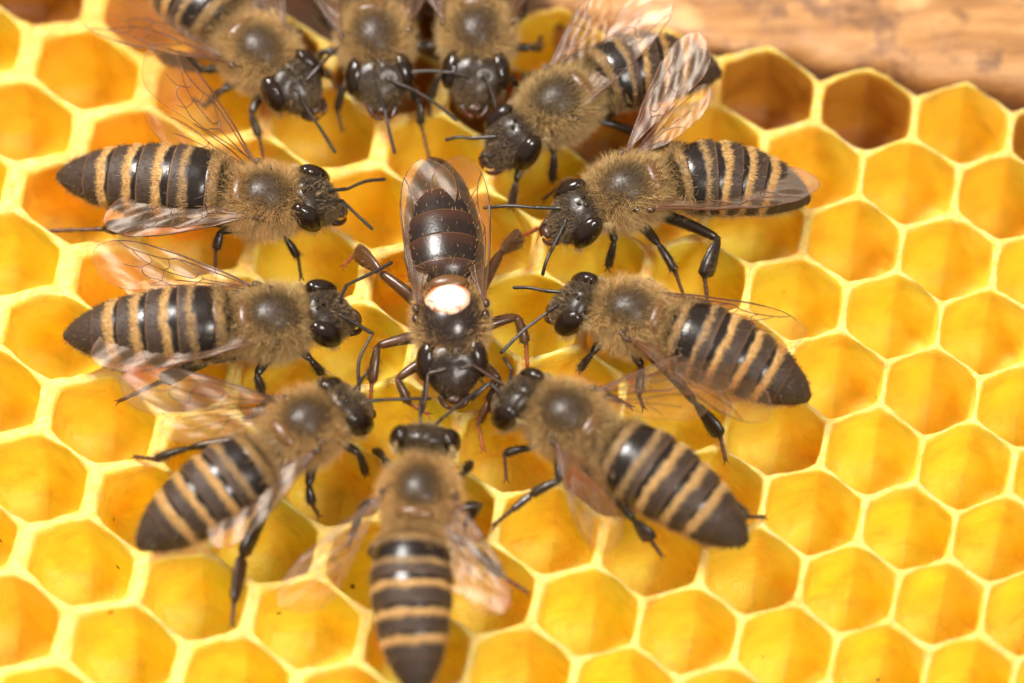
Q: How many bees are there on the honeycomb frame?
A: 12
